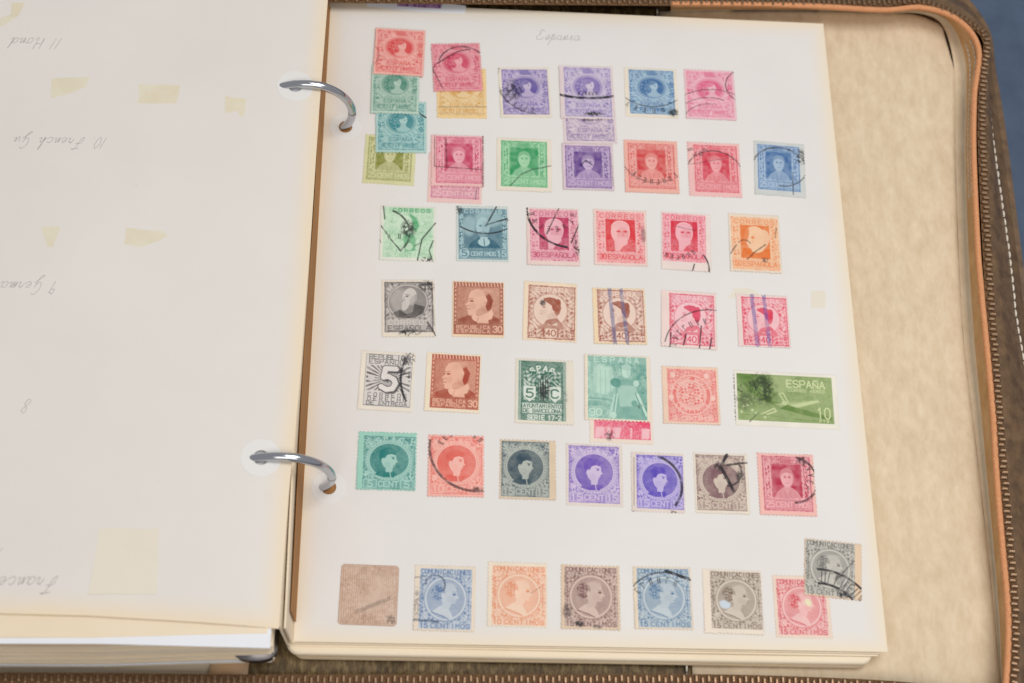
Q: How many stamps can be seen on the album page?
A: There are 52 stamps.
